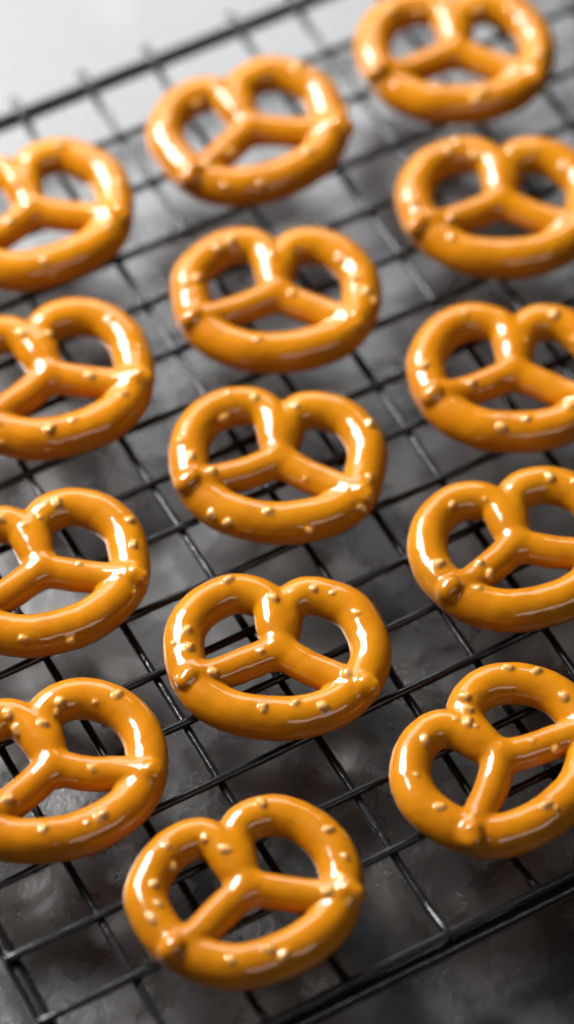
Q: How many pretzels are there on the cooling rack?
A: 14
